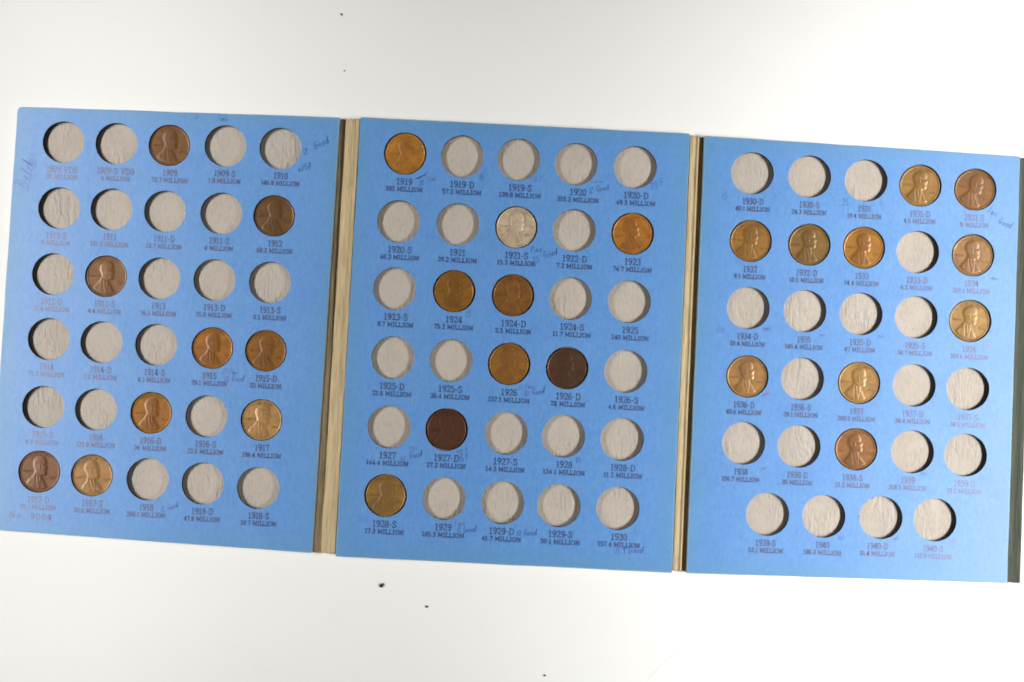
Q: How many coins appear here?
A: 28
